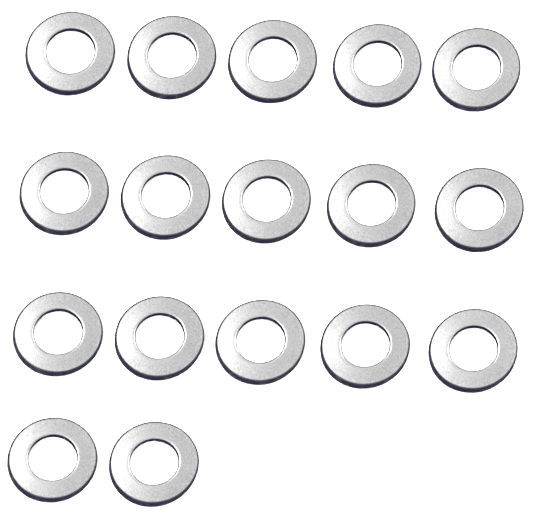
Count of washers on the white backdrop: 17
